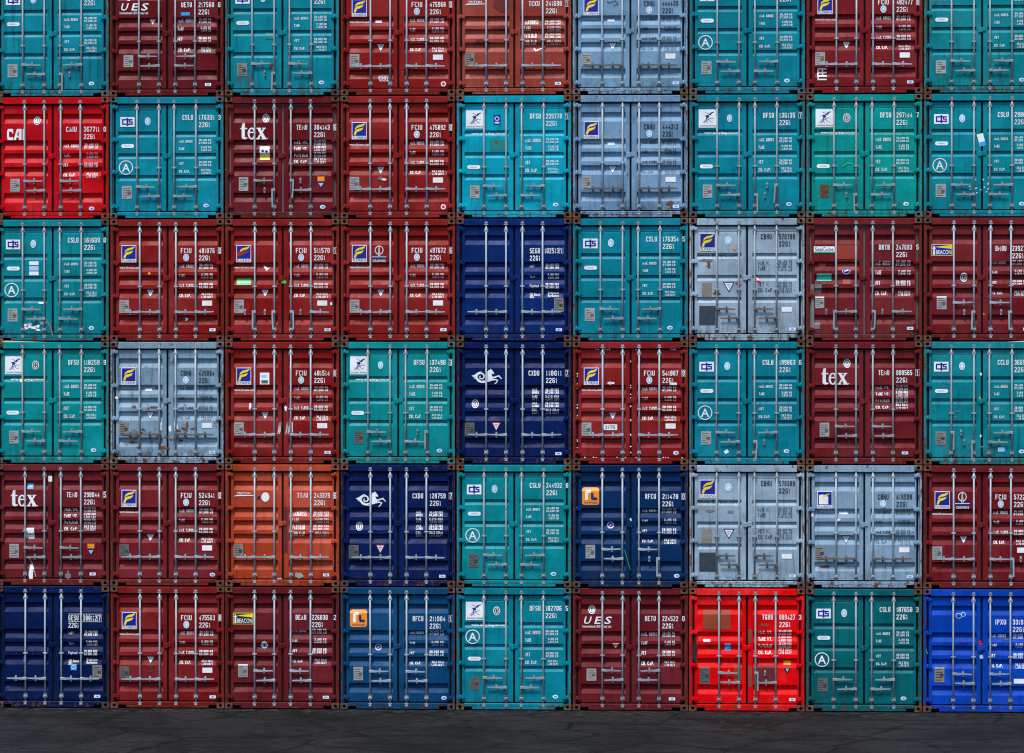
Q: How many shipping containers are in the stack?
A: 54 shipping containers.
